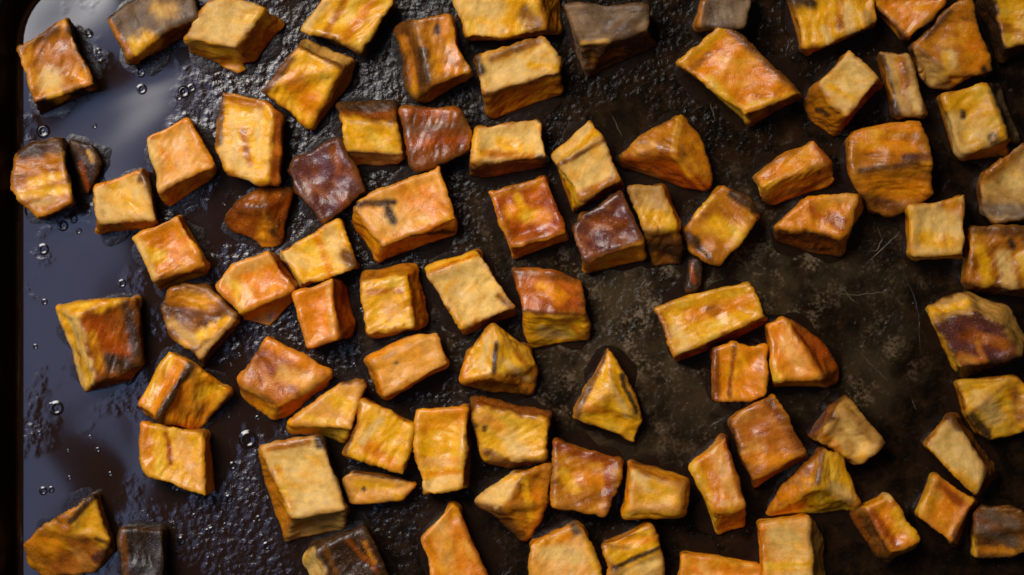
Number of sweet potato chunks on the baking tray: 87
